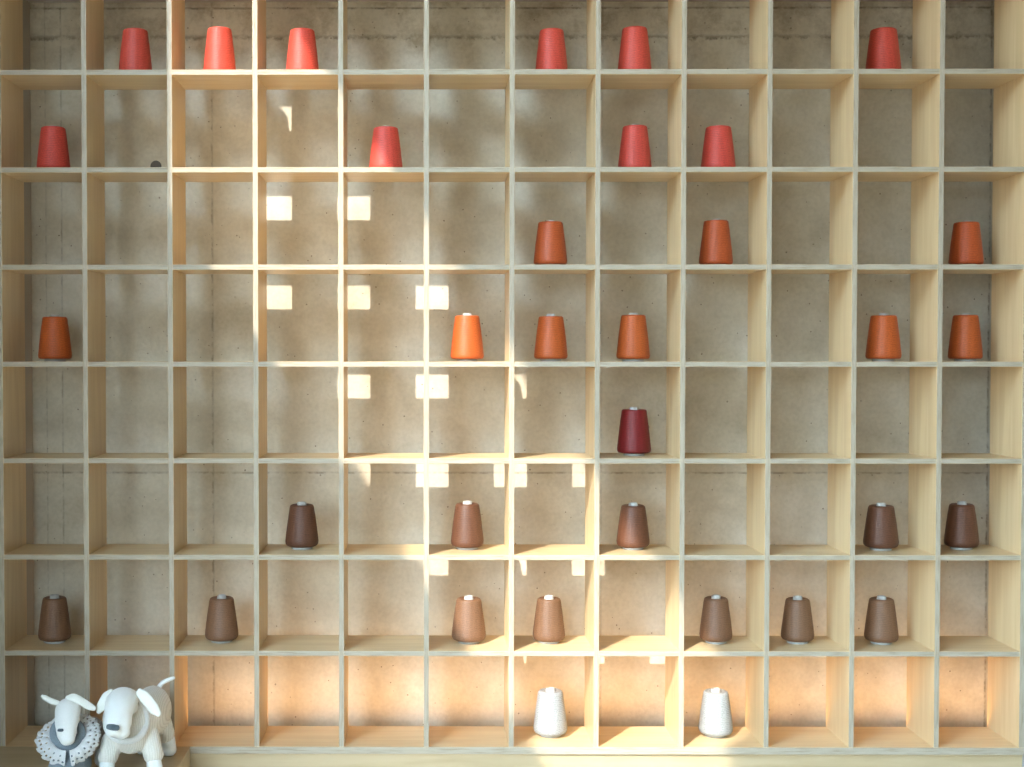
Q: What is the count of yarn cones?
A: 34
